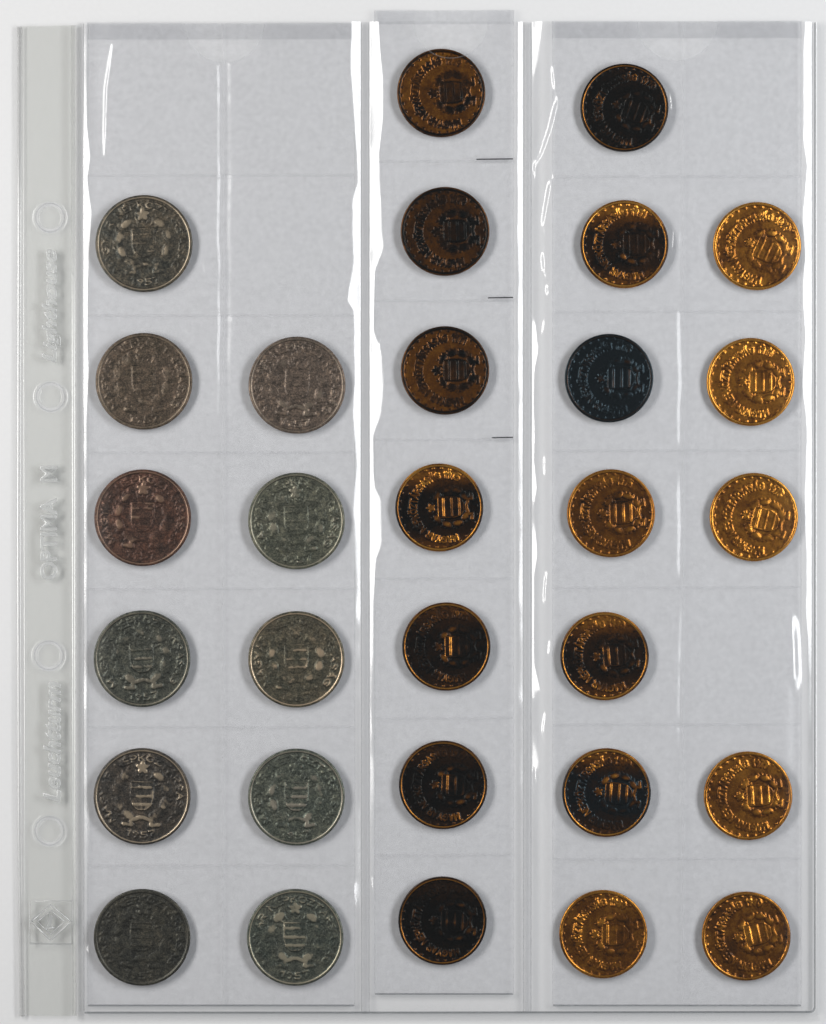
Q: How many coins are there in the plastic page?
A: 30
